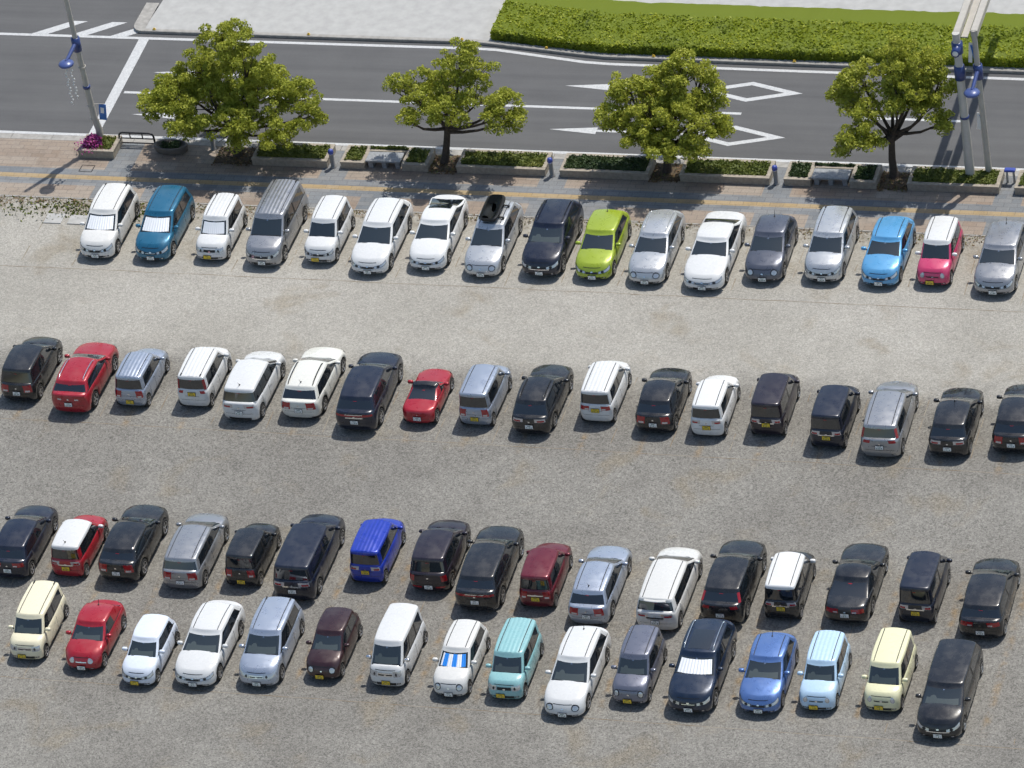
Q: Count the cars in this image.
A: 68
